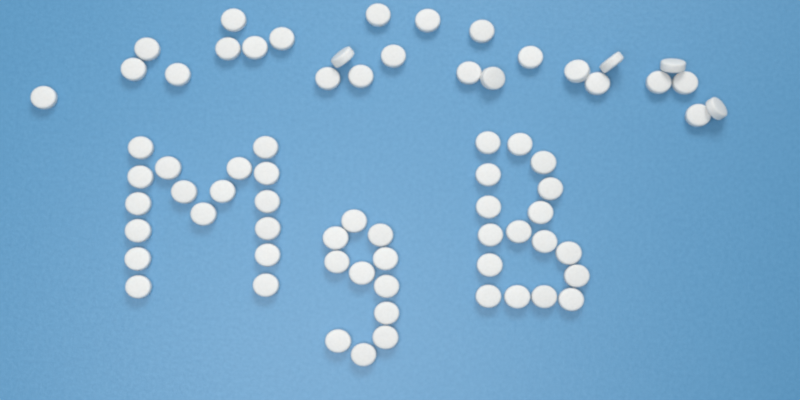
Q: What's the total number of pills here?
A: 71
